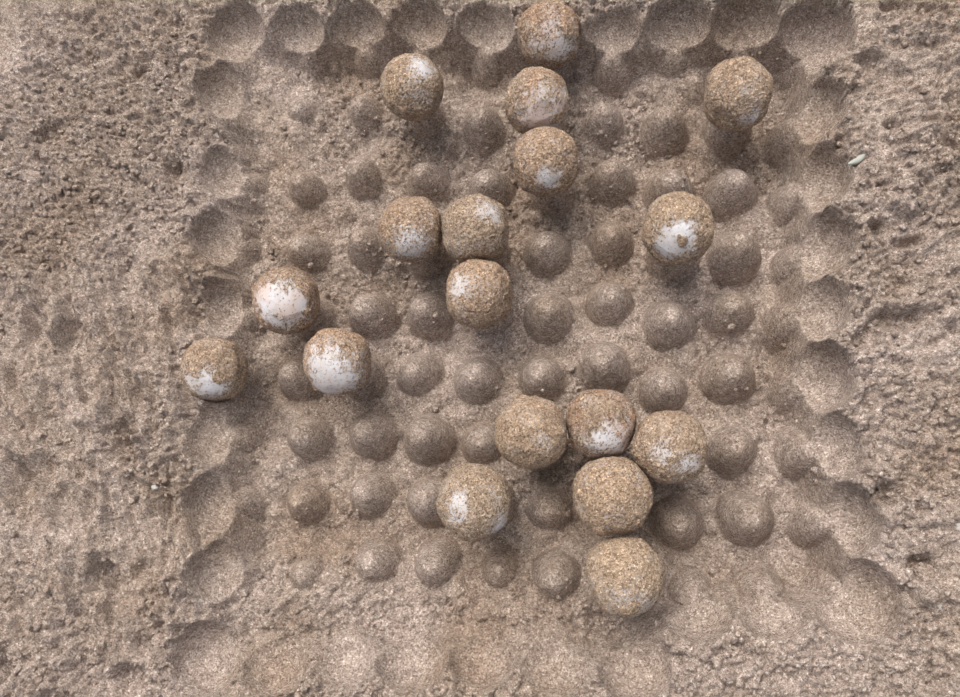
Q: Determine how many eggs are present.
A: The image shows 18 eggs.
